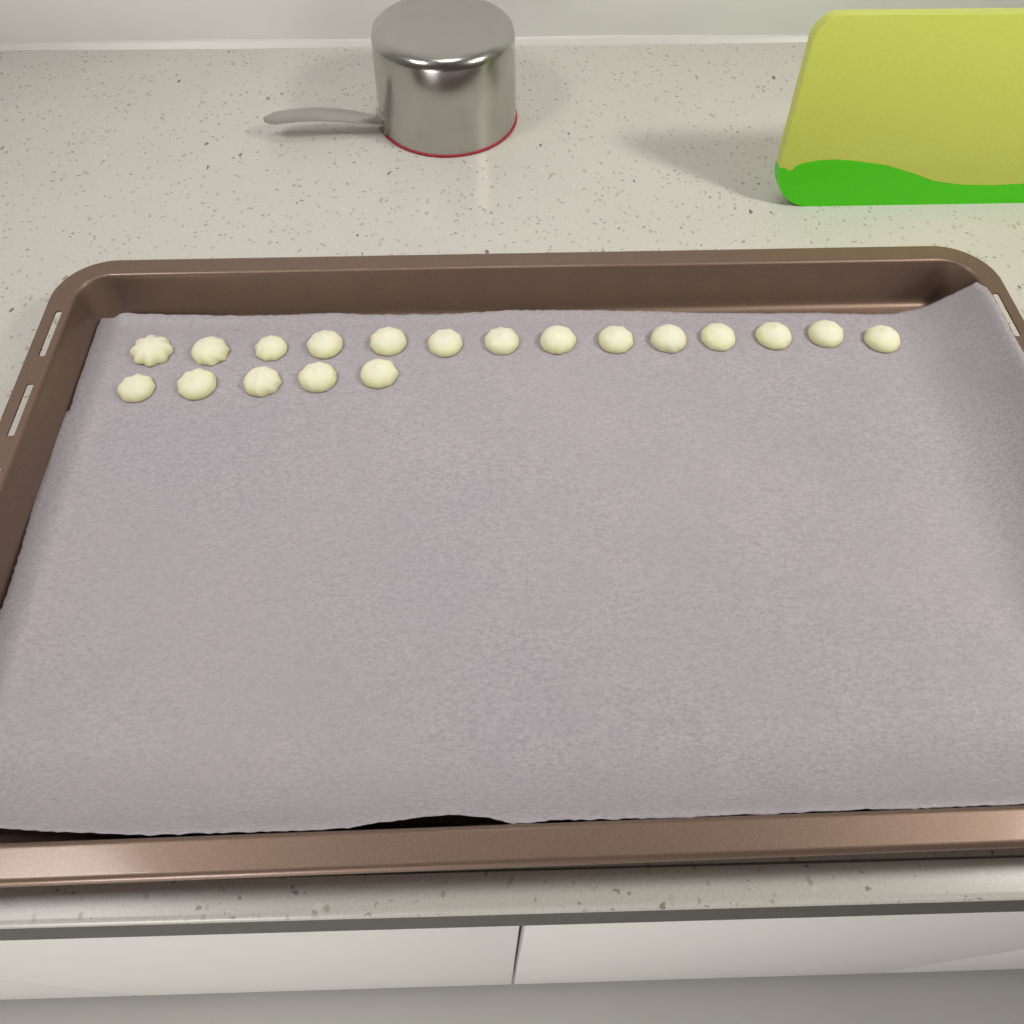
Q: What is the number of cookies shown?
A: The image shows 19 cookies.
